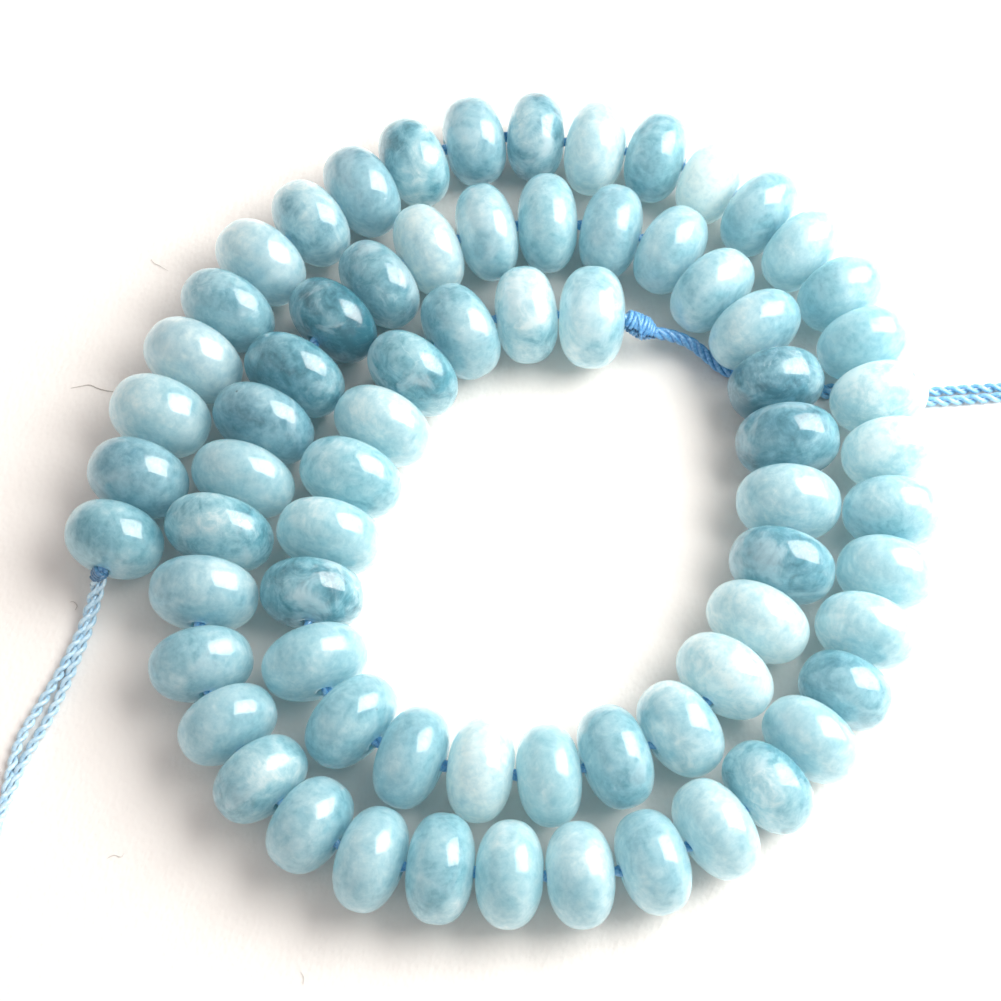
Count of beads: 71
